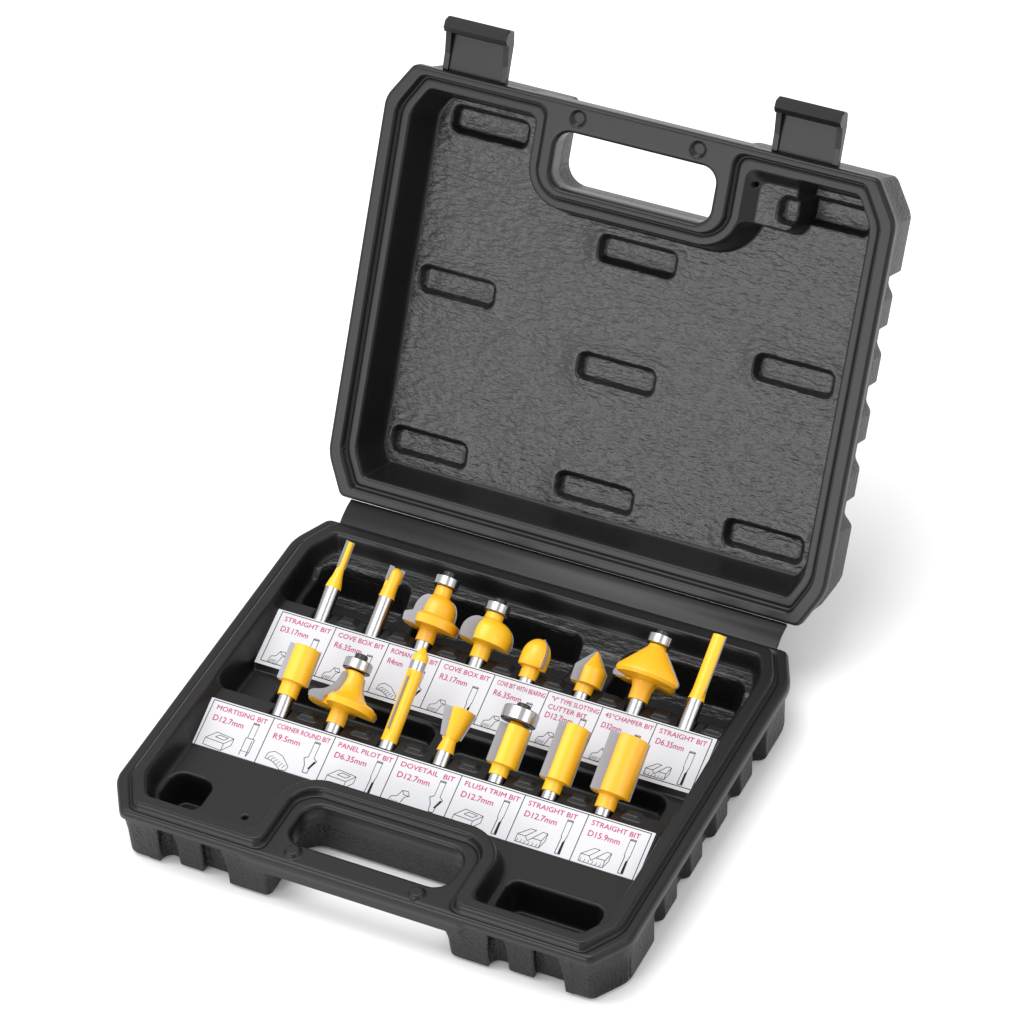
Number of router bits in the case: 15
